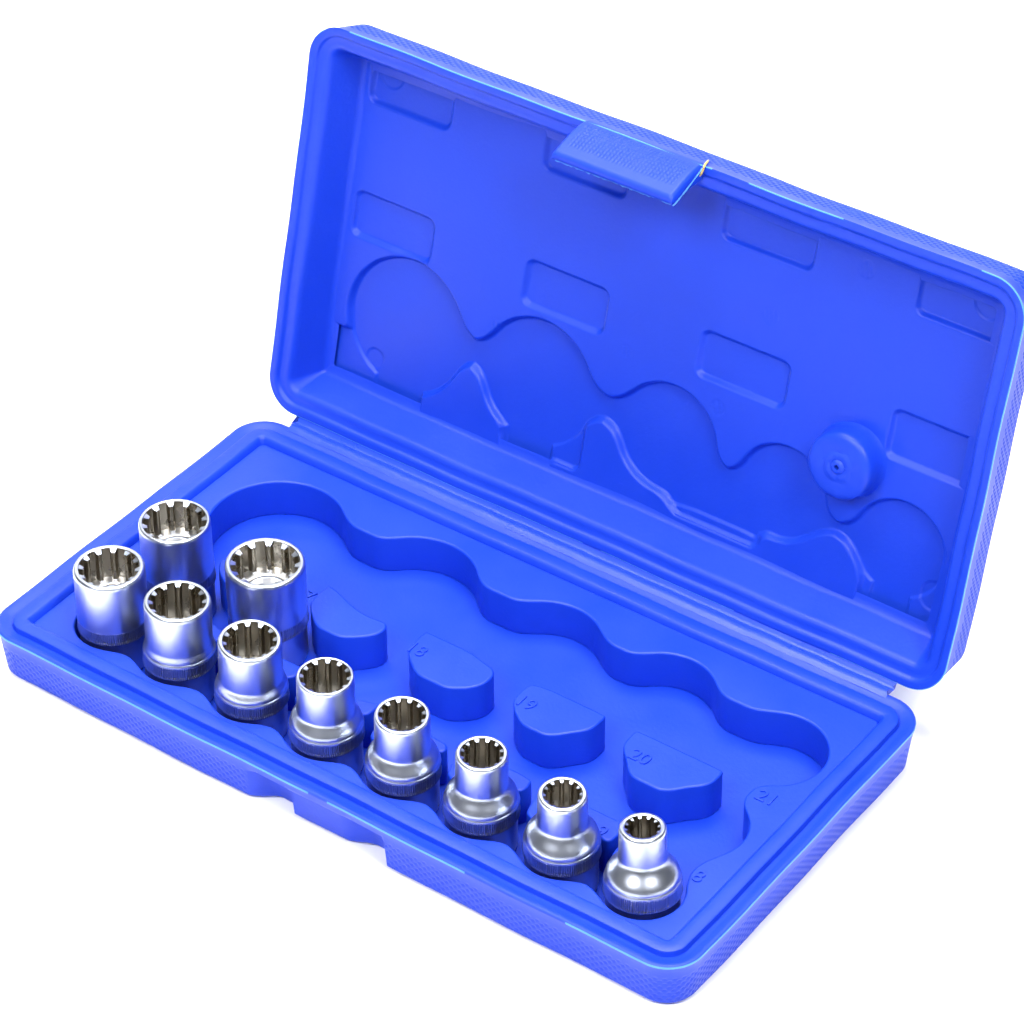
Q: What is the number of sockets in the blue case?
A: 10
